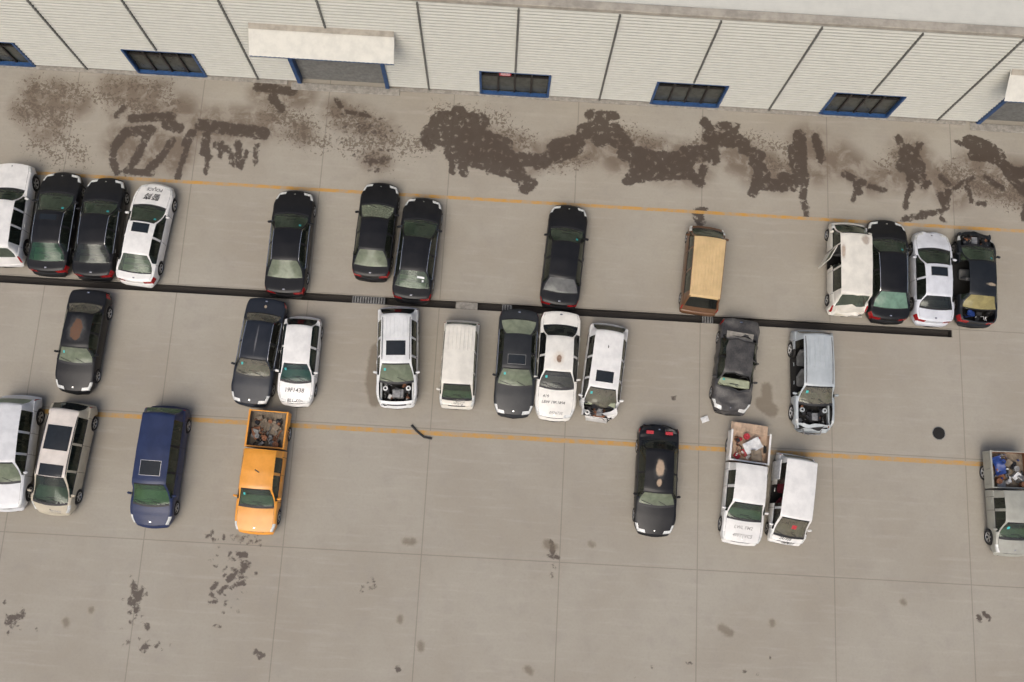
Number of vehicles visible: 31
